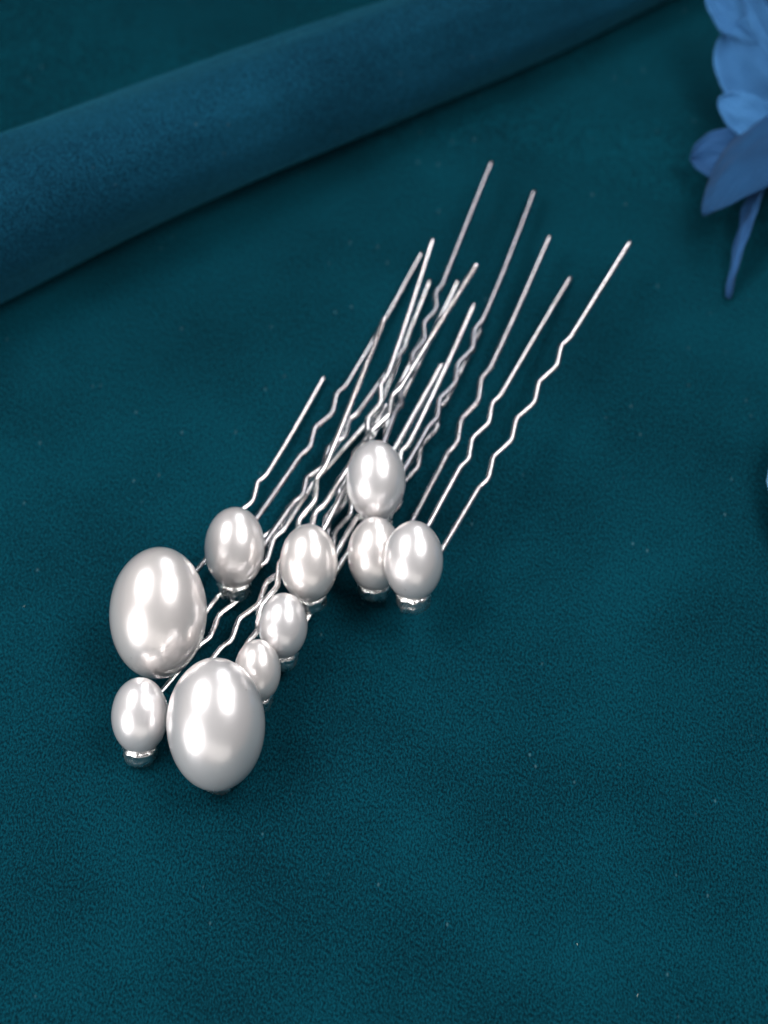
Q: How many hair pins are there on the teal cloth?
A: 10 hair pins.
